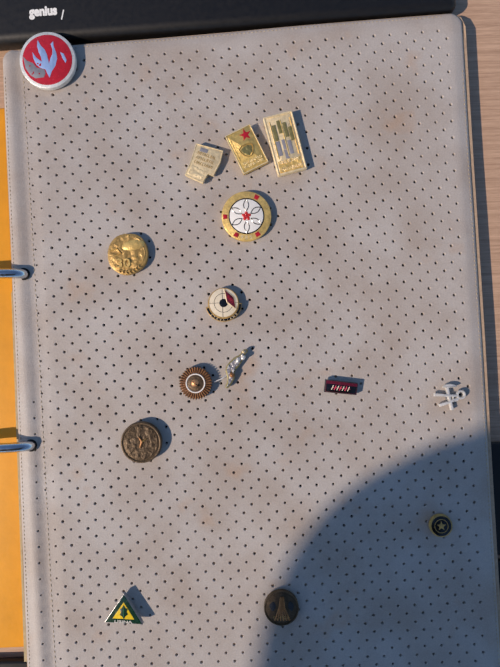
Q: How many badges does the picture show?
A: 15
